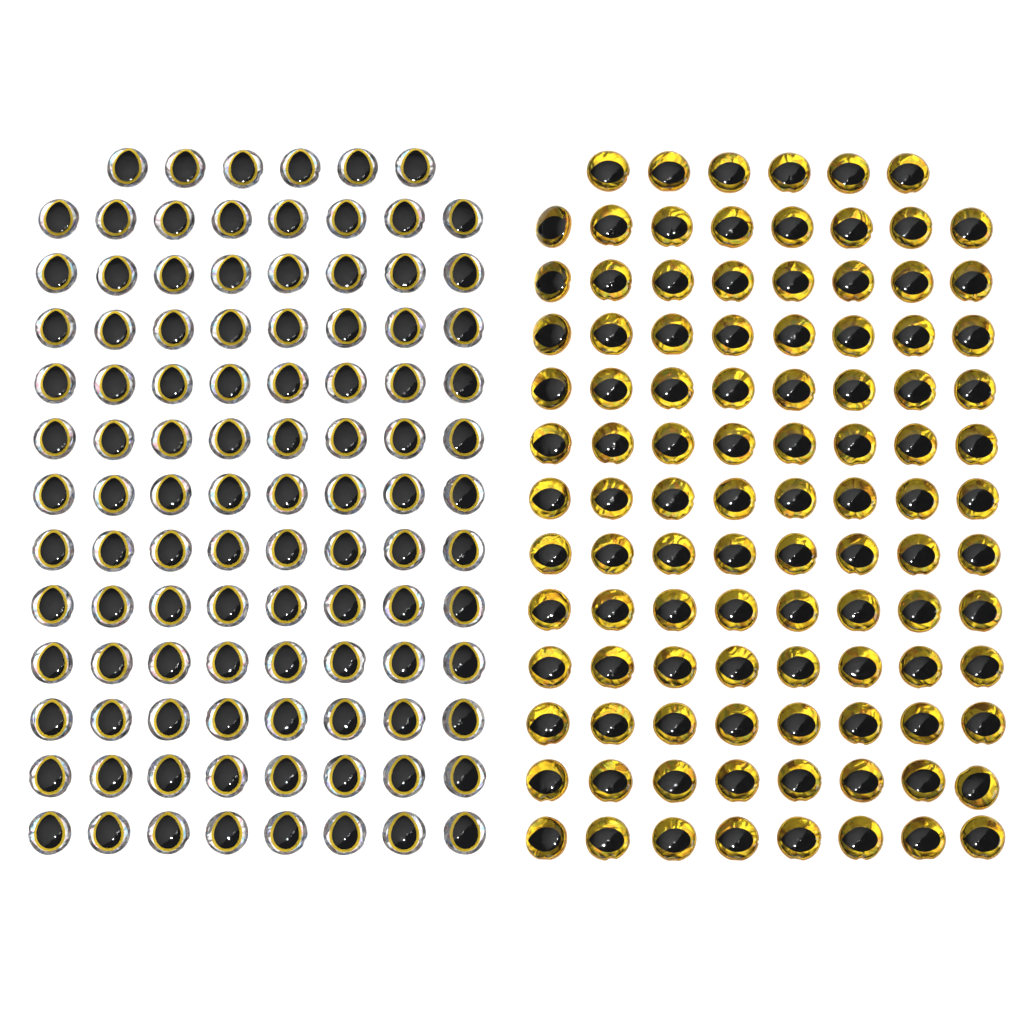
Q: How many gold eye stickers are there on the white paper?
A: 102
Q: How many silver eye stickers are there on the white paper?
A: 102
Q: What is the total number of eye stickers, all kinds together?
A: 204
